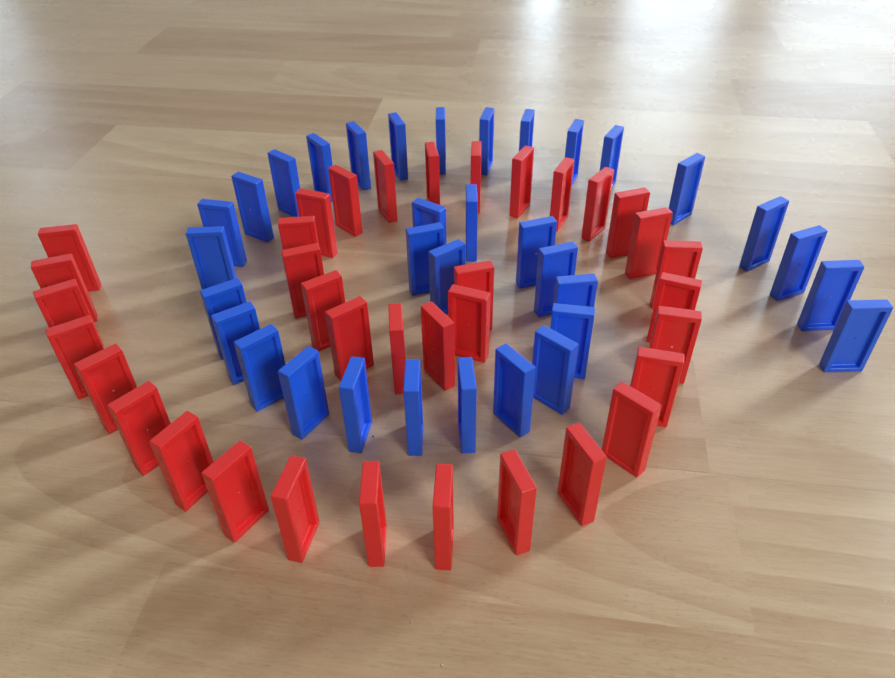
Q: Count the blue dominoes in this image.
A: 34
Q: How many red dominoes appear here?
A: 36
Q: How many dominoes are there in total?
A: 70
